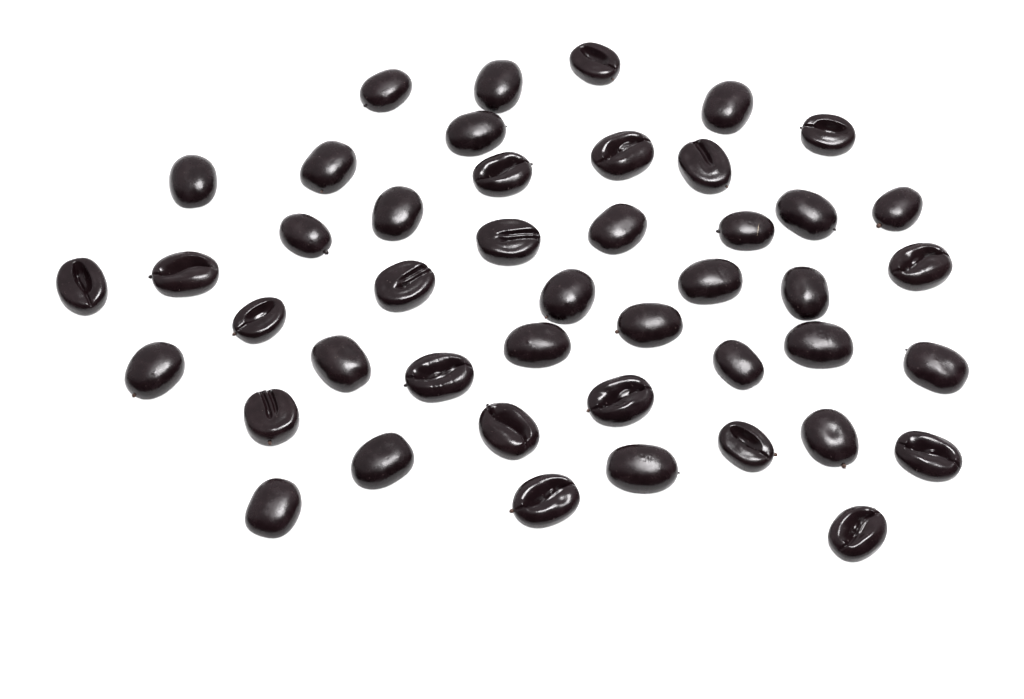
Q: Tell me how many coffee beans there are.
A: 45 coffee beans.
